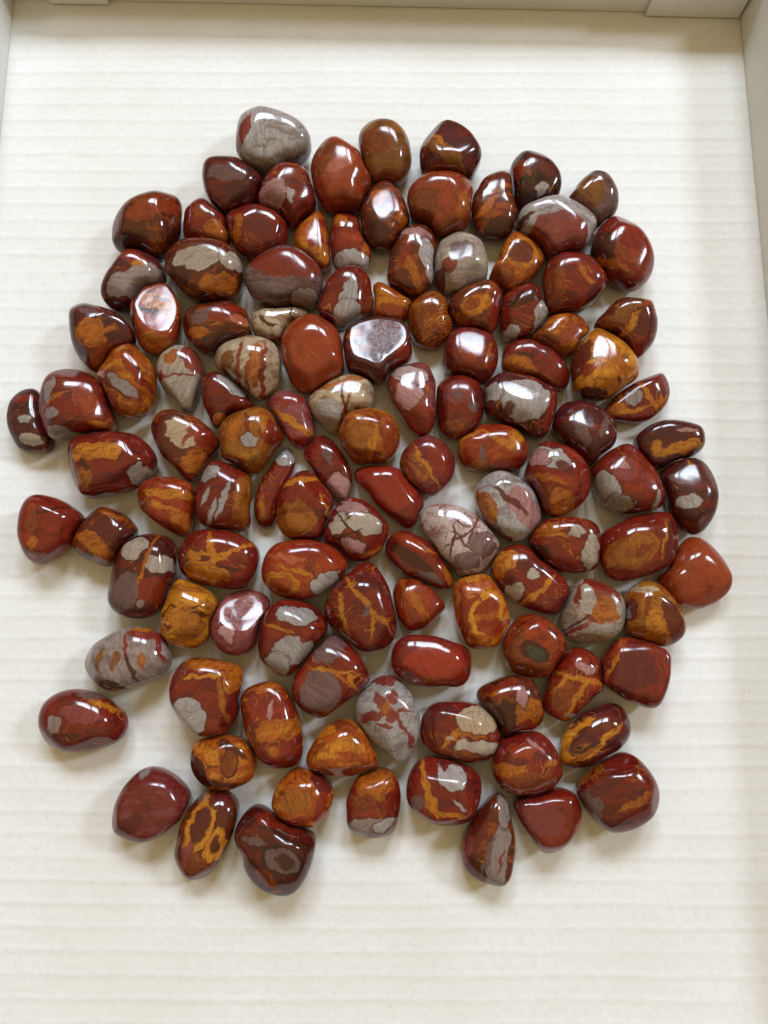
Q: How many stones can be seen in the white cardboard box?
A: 116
